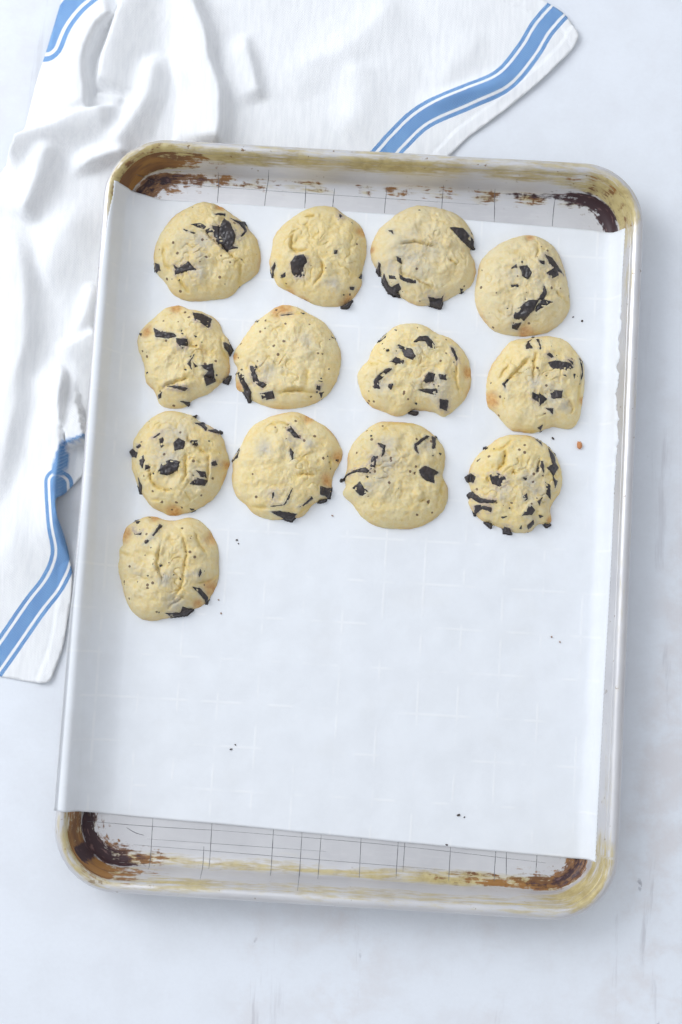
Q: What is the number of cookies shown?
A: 13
